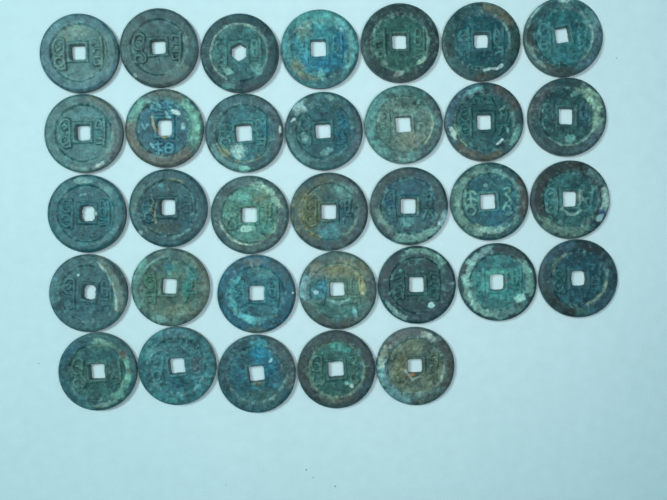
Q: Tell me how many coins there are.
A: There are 33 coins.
